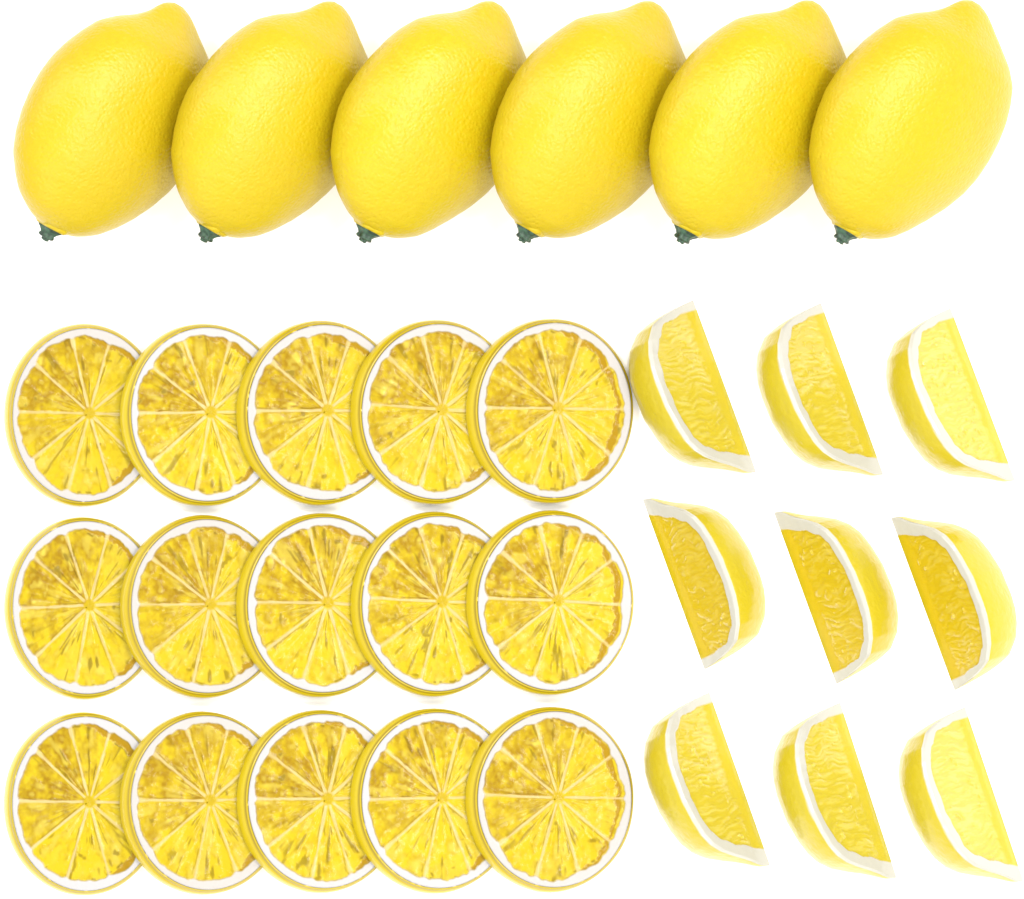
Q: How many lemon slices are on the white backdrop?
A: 15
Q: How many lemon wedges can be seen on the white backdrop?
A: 9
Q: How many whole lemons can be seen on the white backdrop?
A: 6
